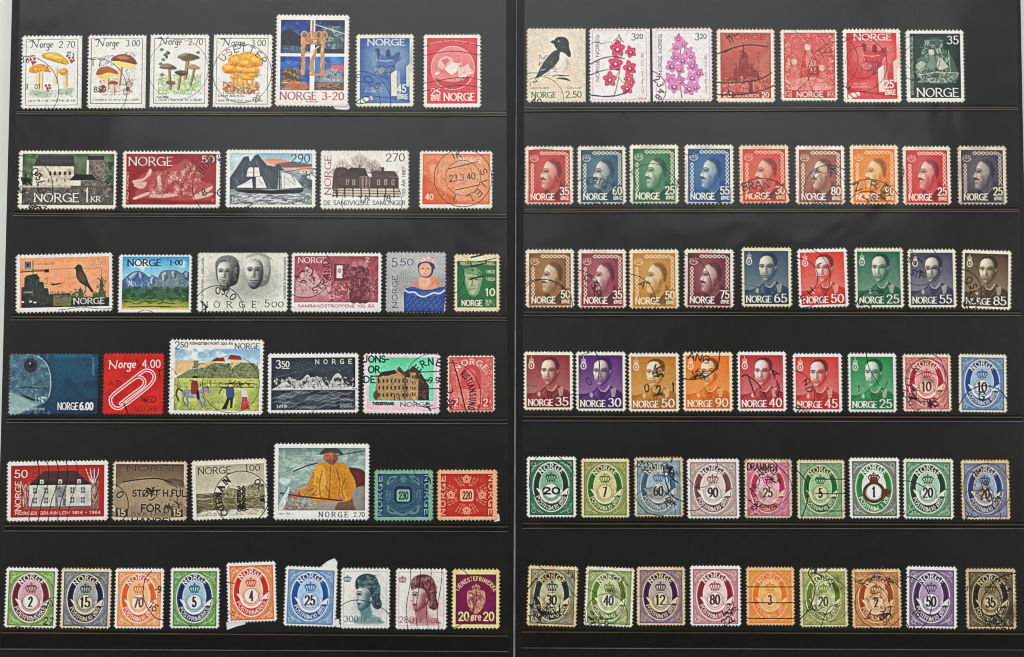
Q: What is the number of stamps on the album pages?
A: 91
